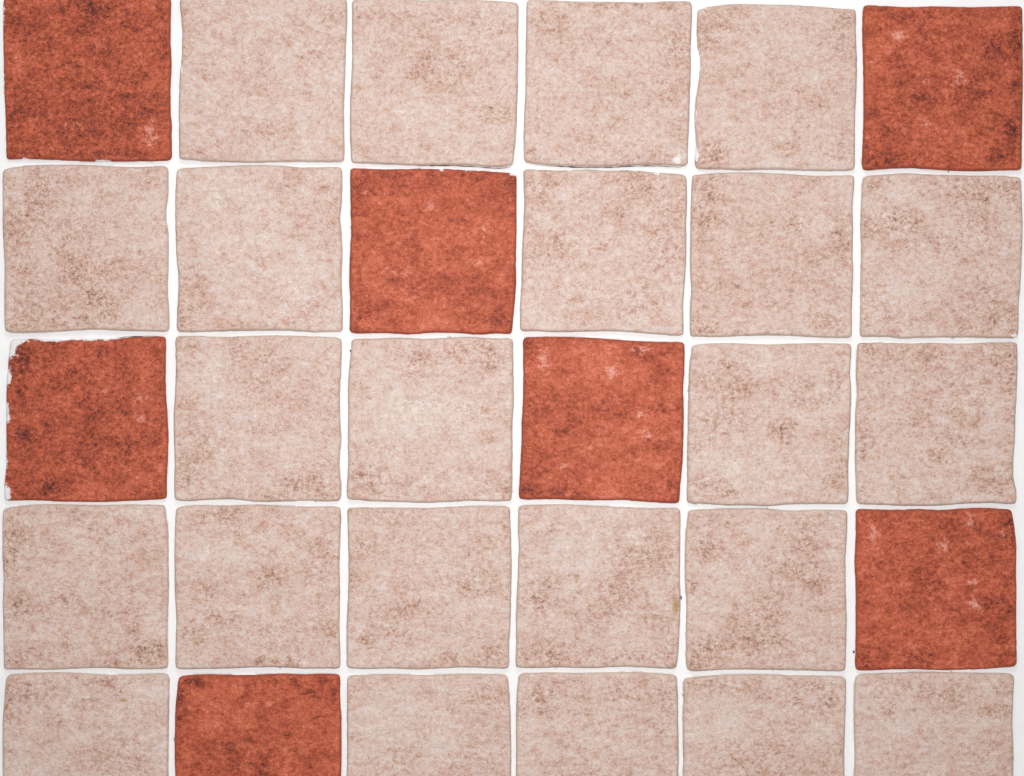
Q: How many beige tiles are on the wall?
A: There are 23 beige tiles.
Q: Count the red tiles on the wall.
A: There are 7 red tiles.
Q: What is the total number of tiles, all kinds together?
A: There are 30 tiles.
